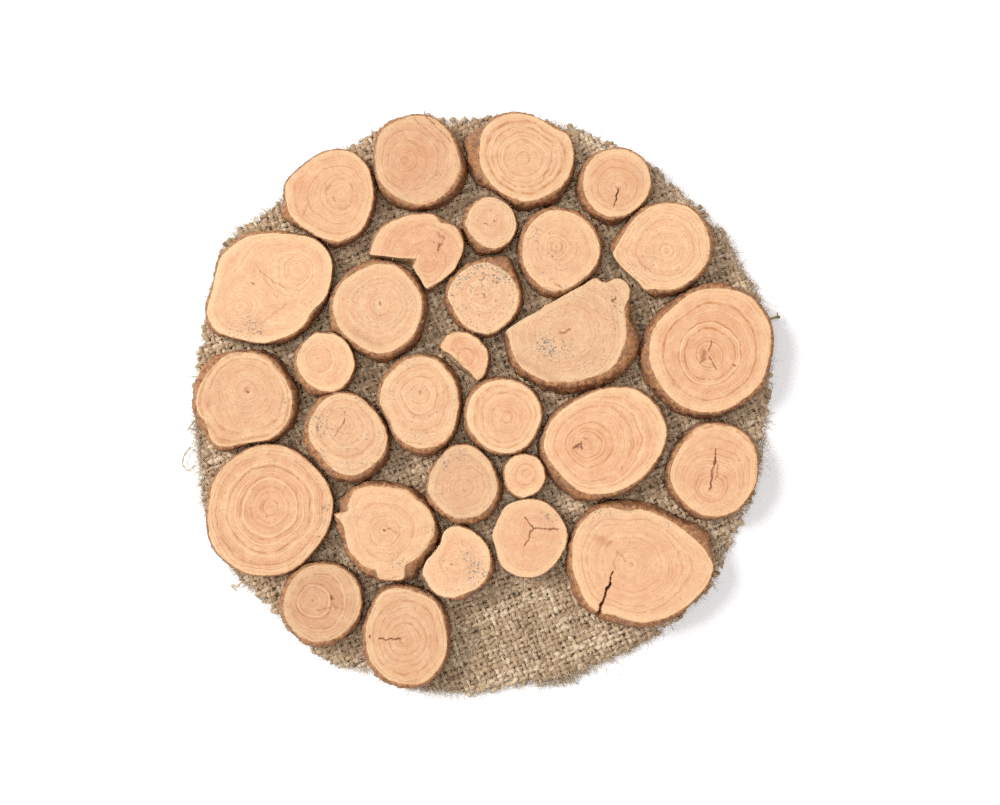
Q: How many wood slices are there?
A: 30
